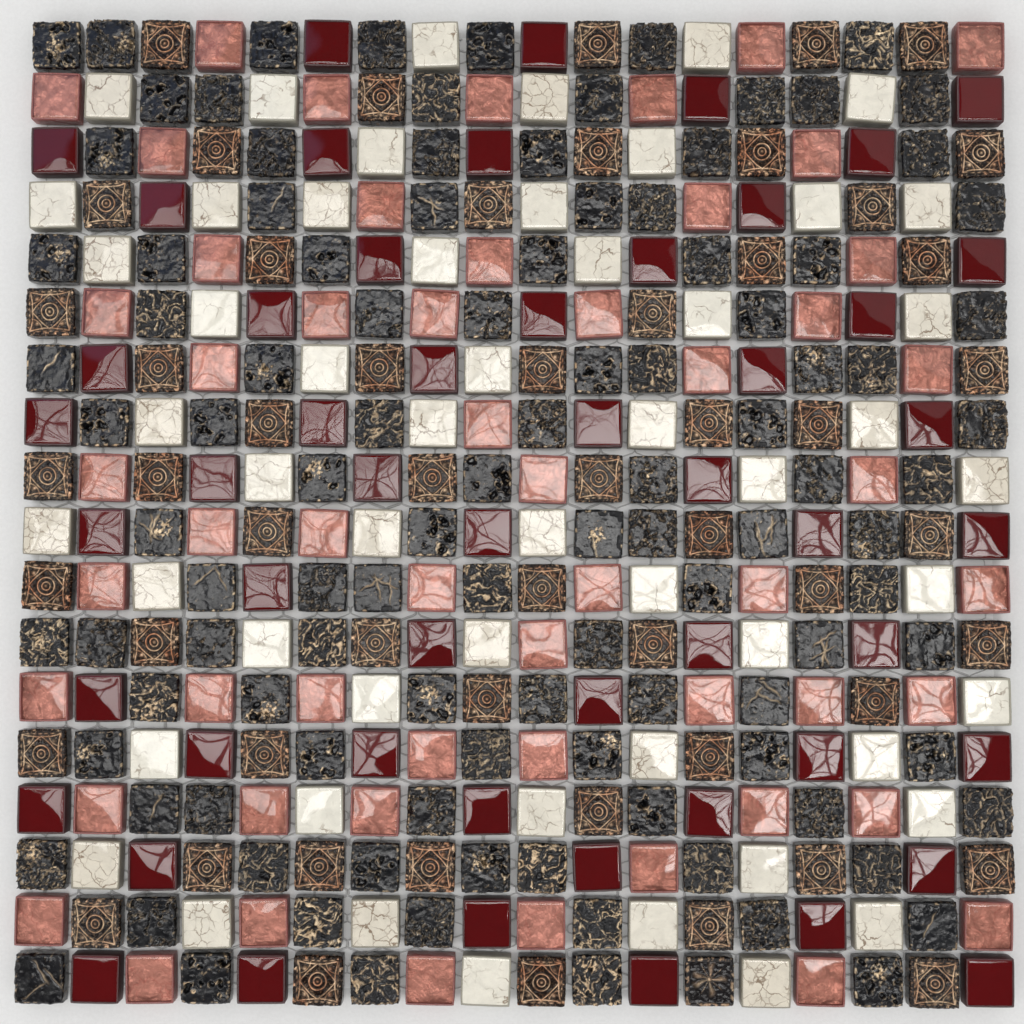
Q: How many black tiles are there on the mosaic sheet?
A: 163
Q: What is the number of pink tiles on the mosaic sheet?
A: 55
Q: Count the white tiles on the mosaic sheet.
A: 54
